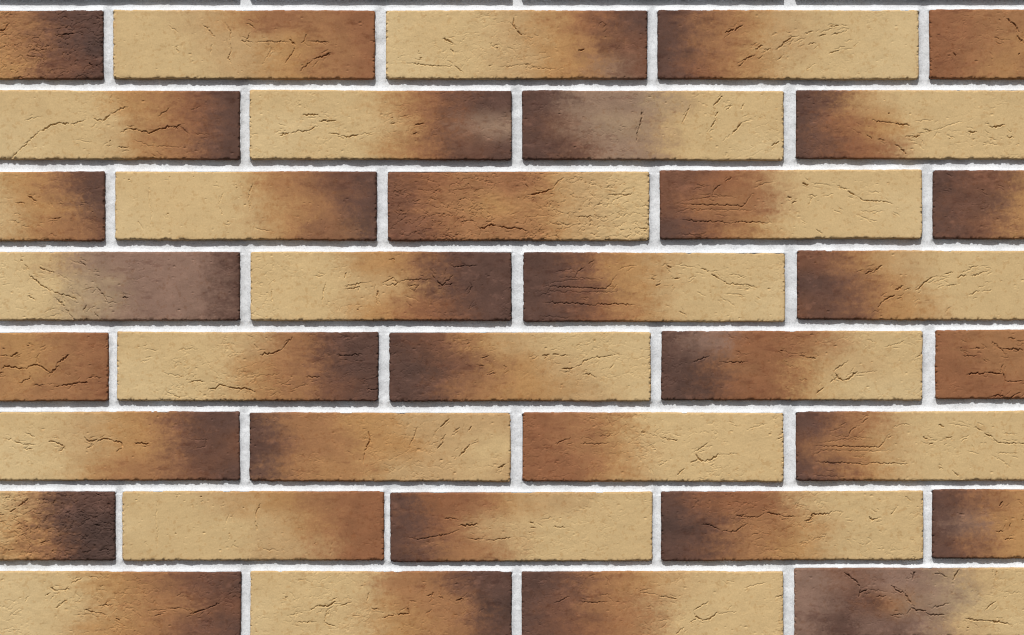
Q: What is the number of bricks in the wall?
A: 36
